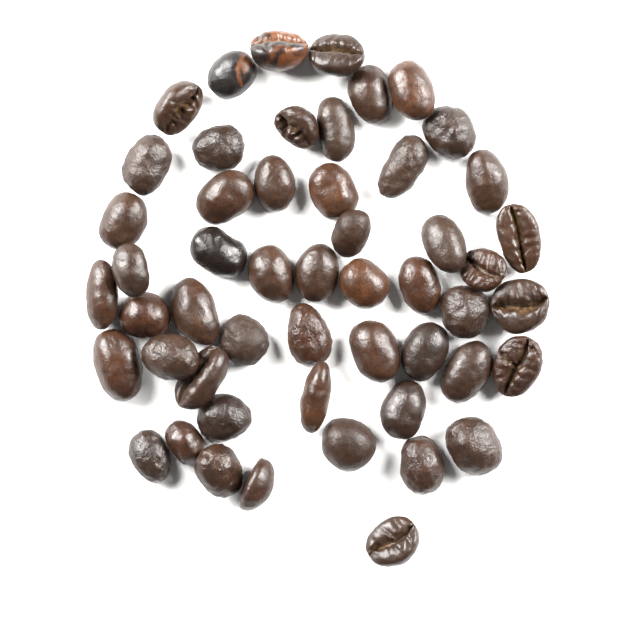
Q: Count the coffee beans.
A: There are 52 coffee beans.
